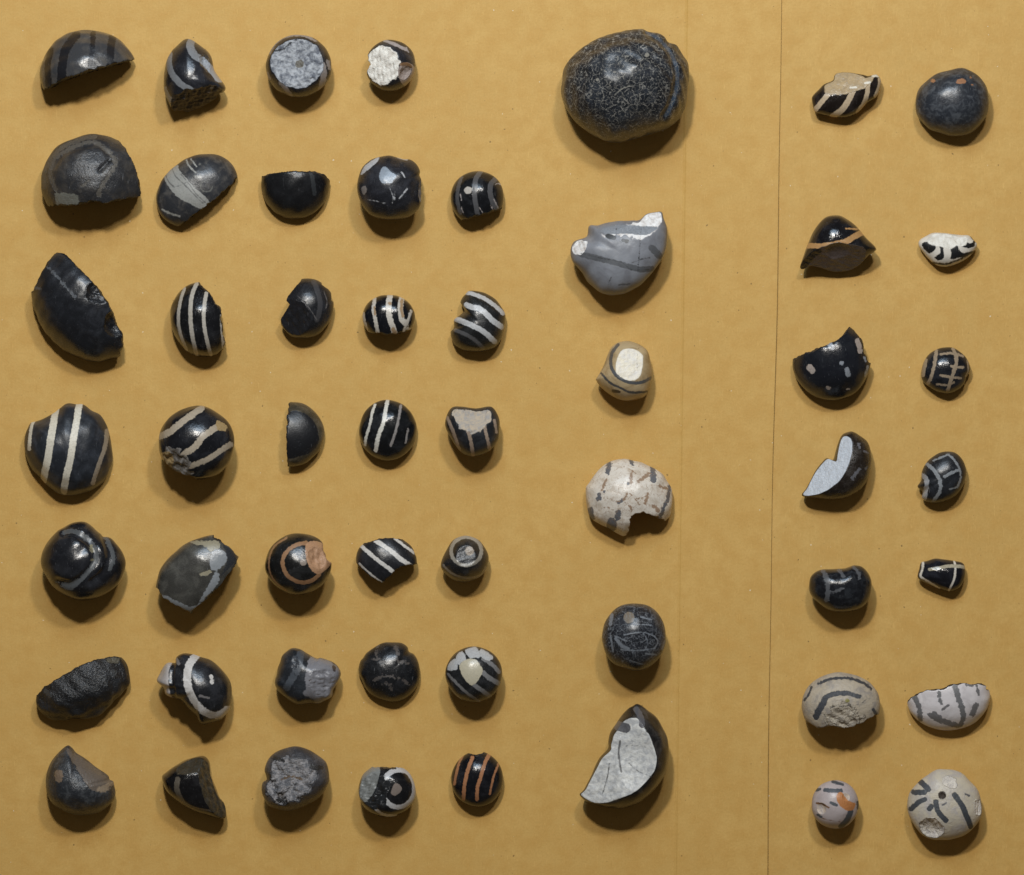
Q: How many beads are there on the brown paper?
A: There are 54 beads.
